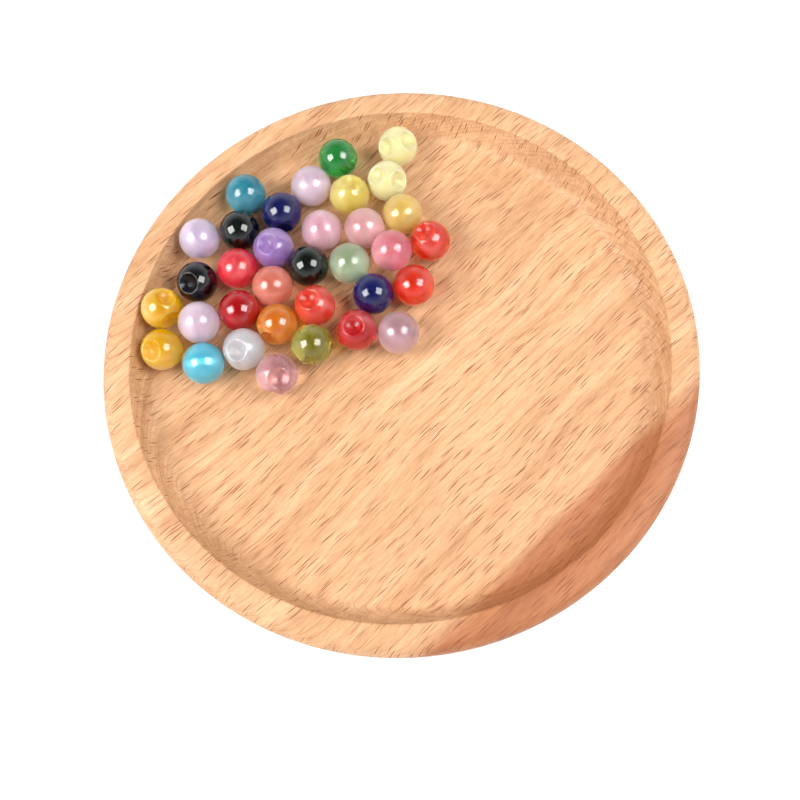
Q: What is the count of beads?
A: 34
